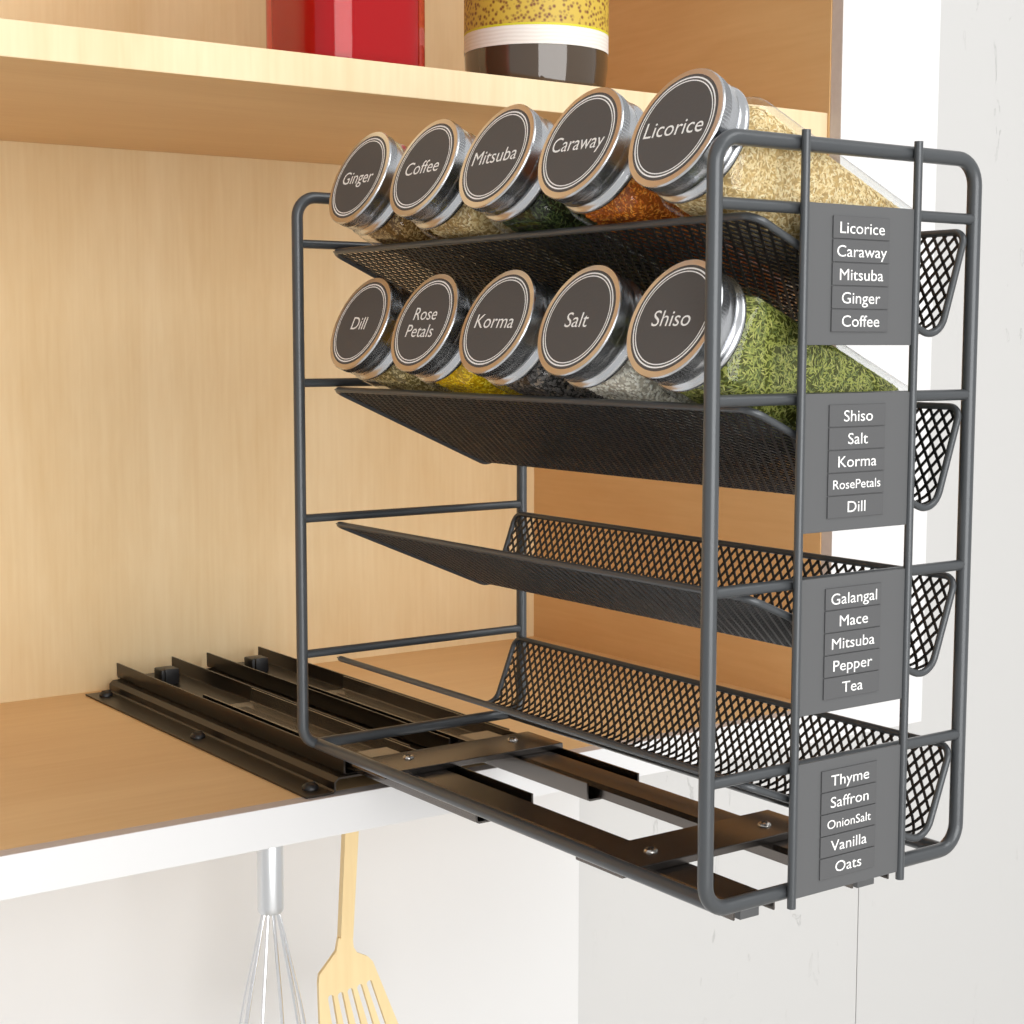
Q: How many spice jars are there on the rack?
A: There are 10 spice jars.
